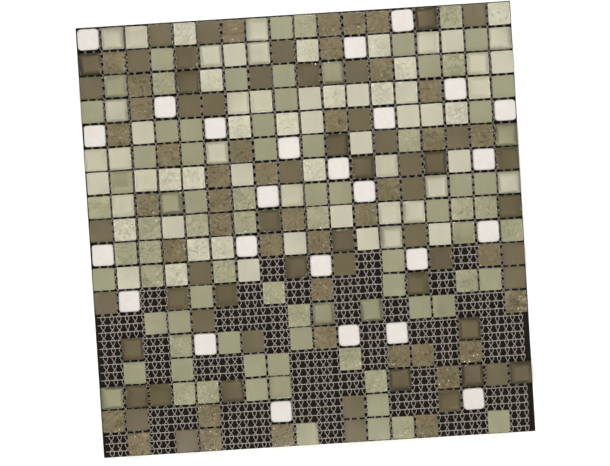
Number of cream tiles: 63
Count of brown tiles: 97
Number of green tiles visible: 81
